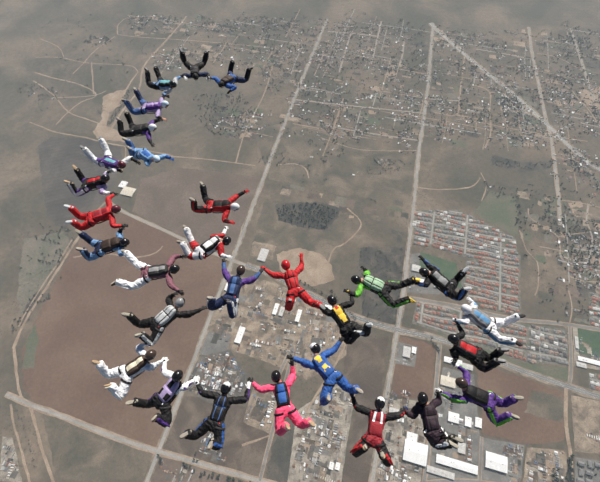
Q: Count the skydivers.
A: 29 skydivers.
